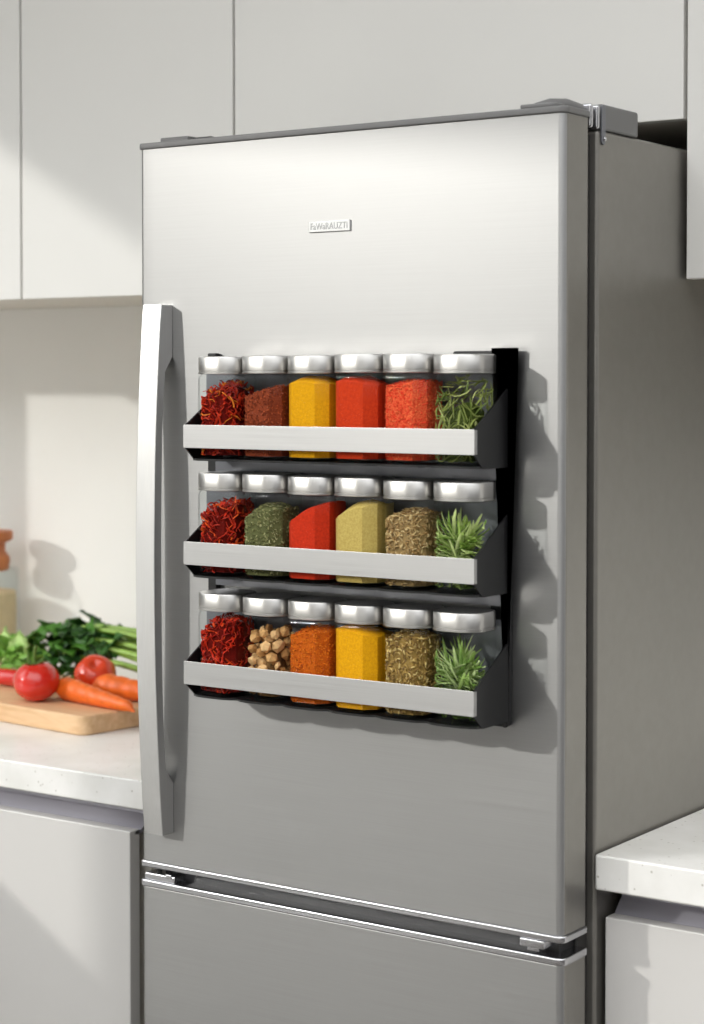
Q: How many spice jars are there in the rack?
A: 18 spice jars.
